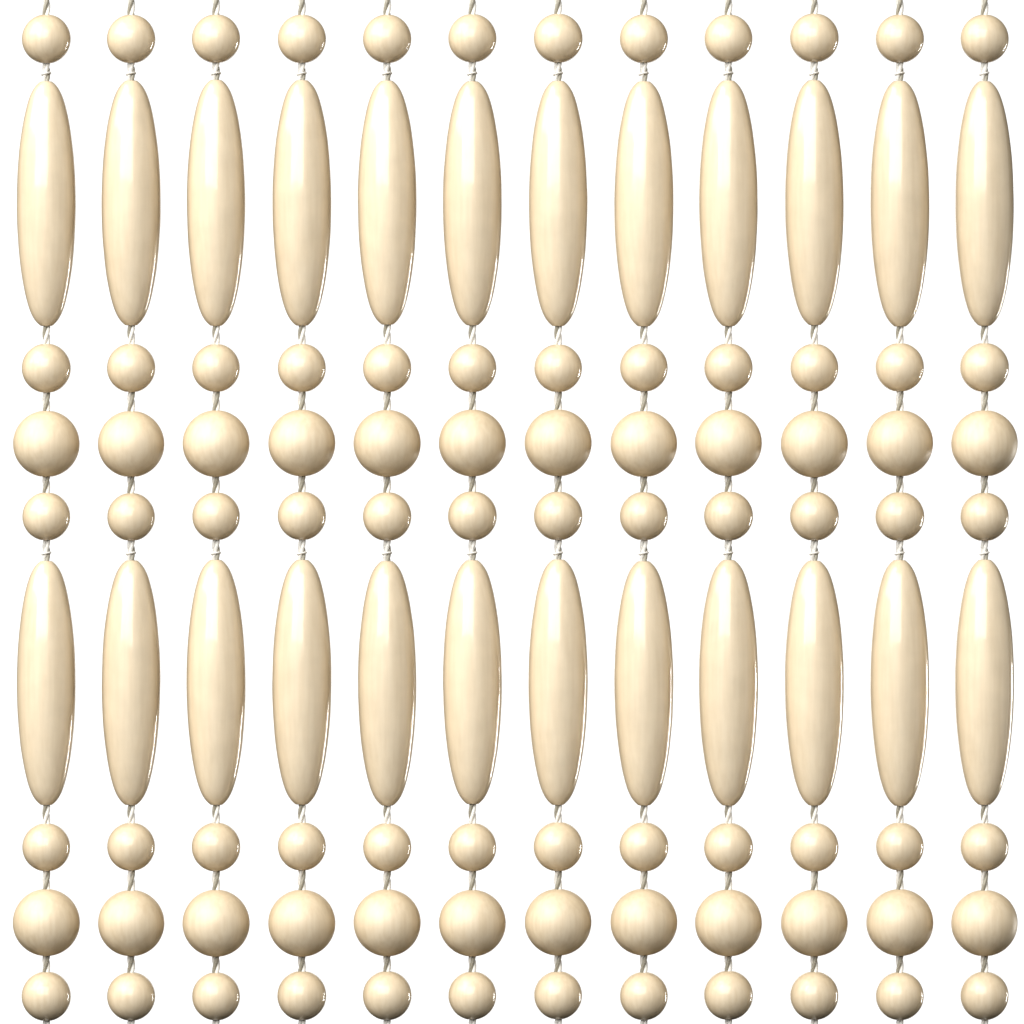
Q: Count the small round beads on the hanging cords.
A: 60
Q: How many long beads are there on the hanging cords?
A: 24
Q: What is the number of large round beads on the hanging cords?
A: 24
